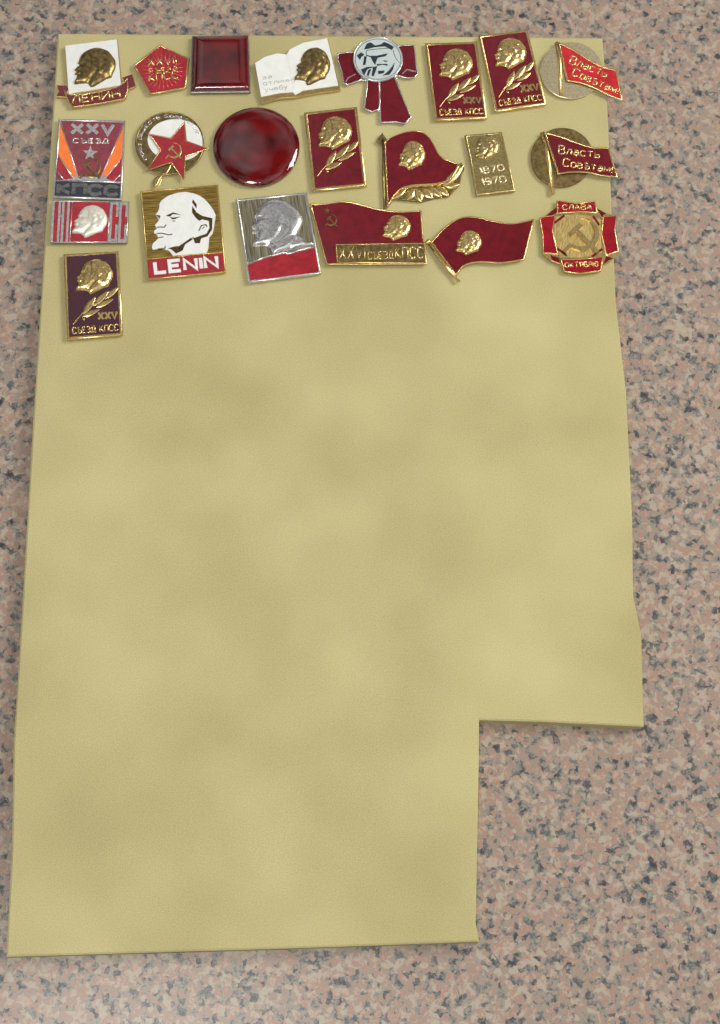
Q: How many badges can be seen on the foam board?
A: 22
